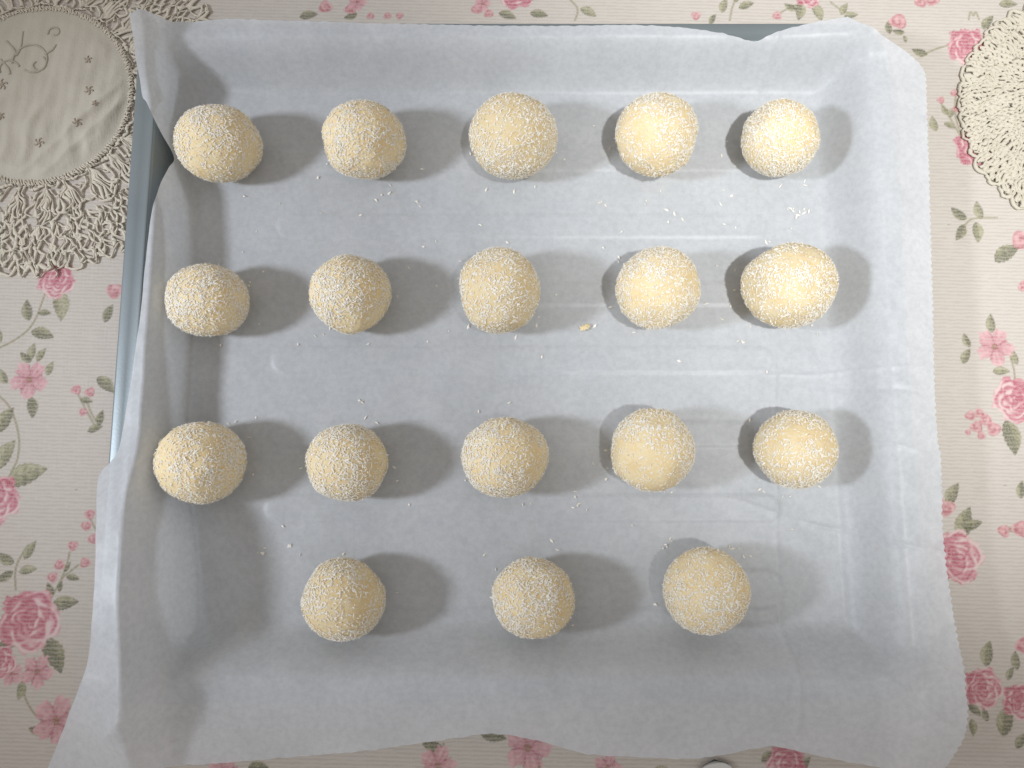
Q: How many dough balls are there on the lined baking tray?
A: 18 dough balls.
